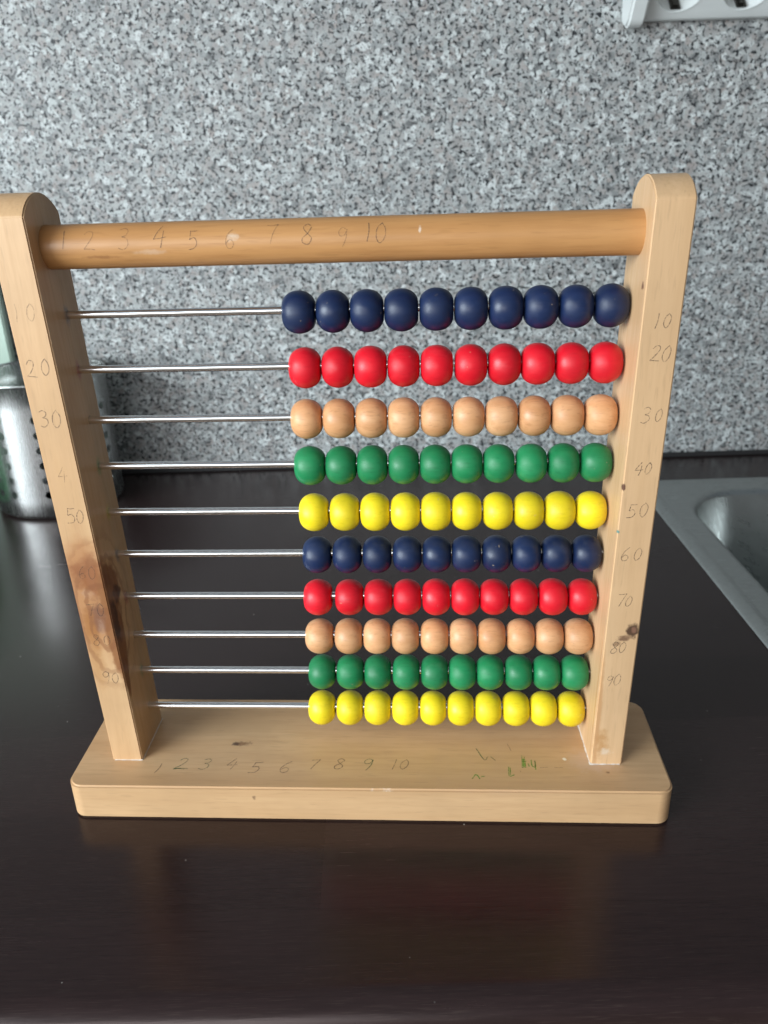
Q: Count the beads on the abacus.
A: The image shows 100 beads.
